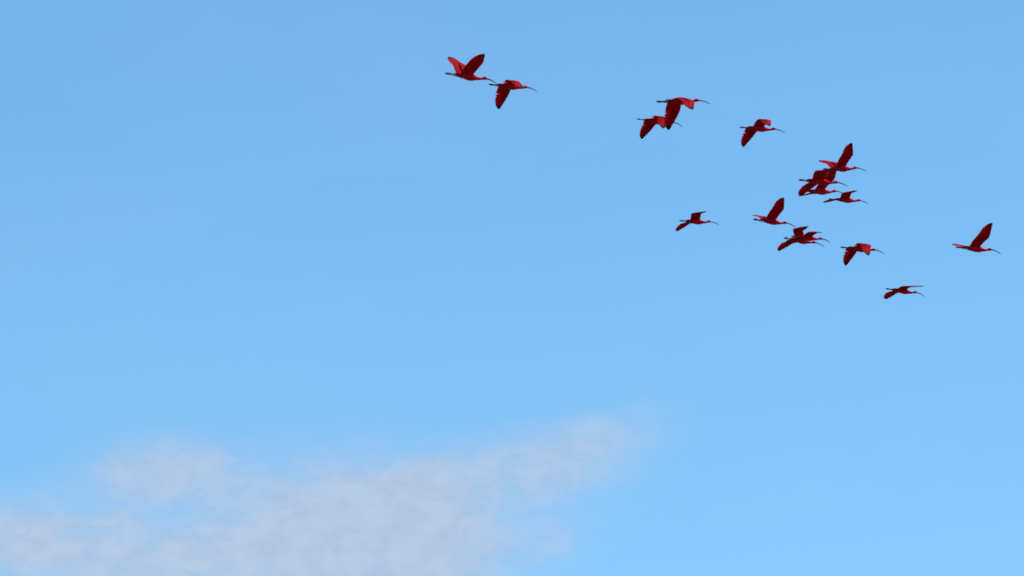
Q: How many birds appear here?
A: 16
